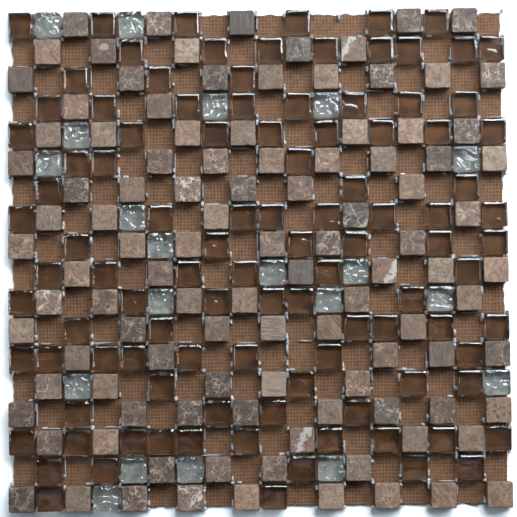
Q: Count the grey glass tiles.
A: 20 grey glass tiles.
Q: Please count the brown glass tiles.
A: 104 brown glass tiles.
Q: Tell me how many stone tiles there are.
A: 106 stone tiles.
